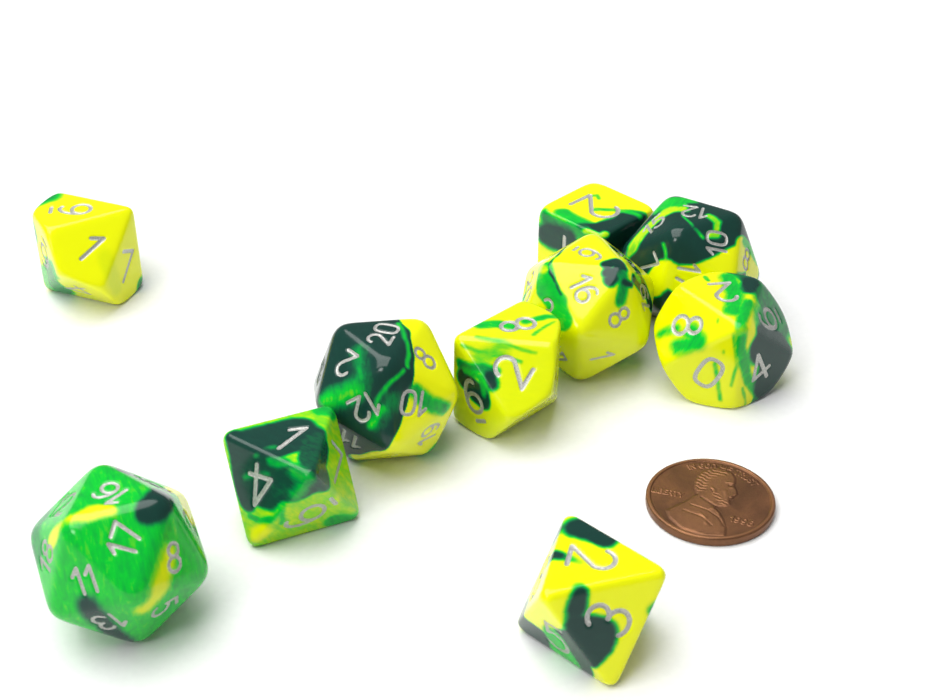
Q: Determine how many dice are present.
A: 10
